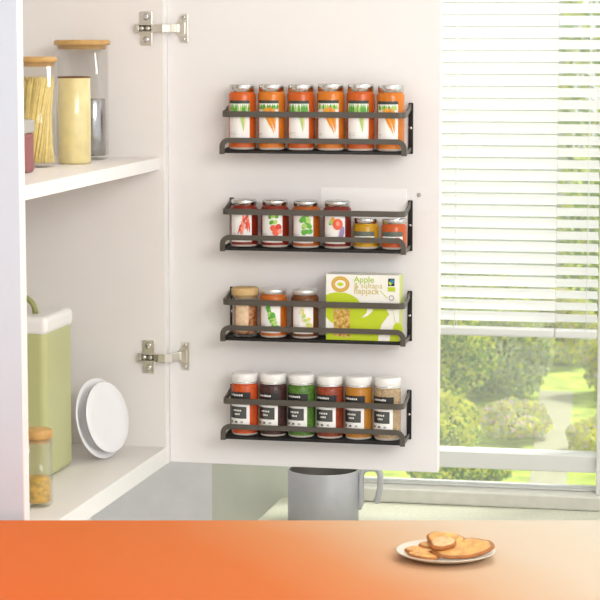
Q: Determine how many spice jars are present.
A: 21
